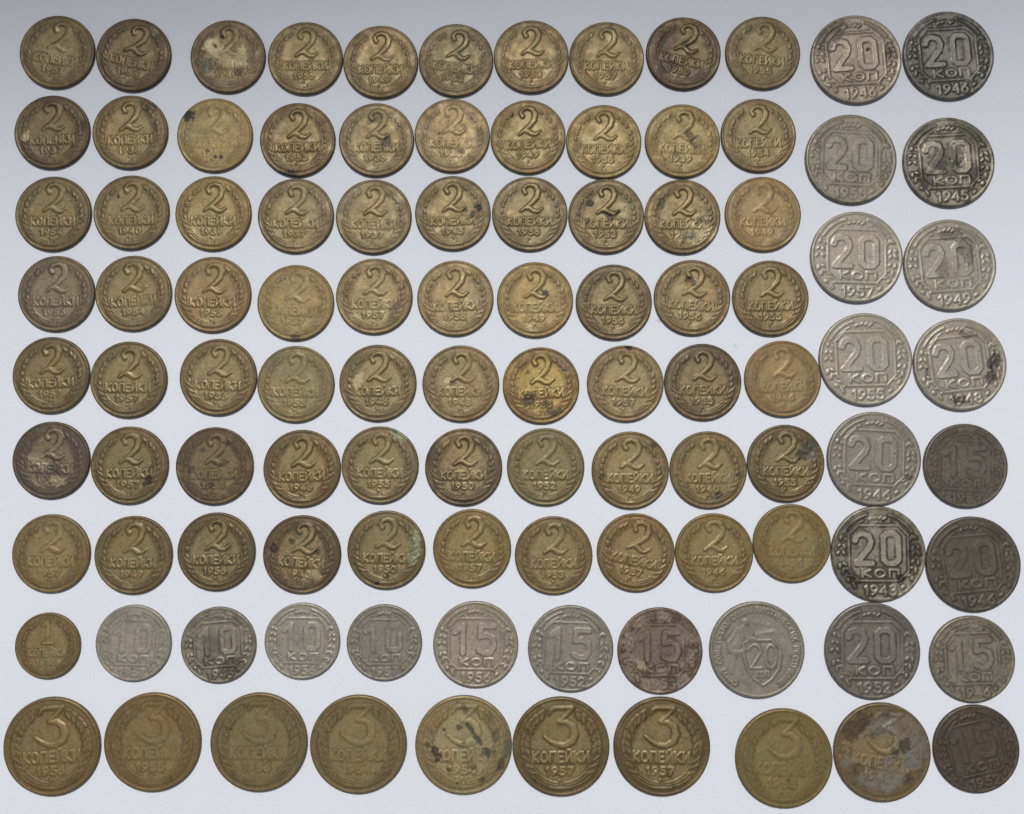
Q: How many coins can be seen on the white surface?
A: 103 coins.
